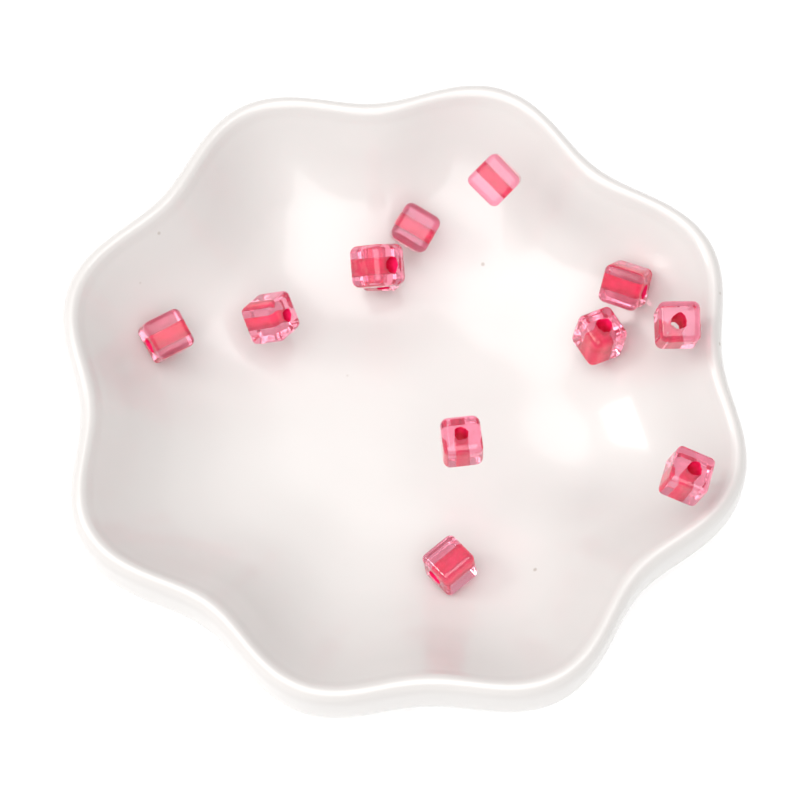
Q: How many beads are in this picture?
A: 12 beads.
